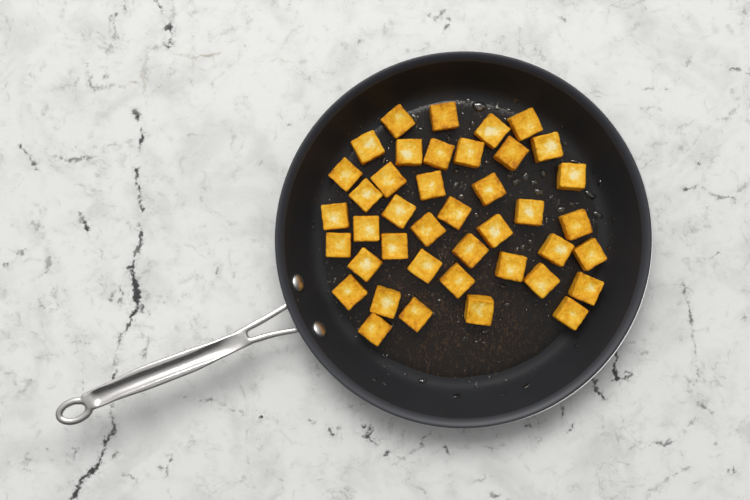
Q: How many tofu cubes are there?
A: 41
